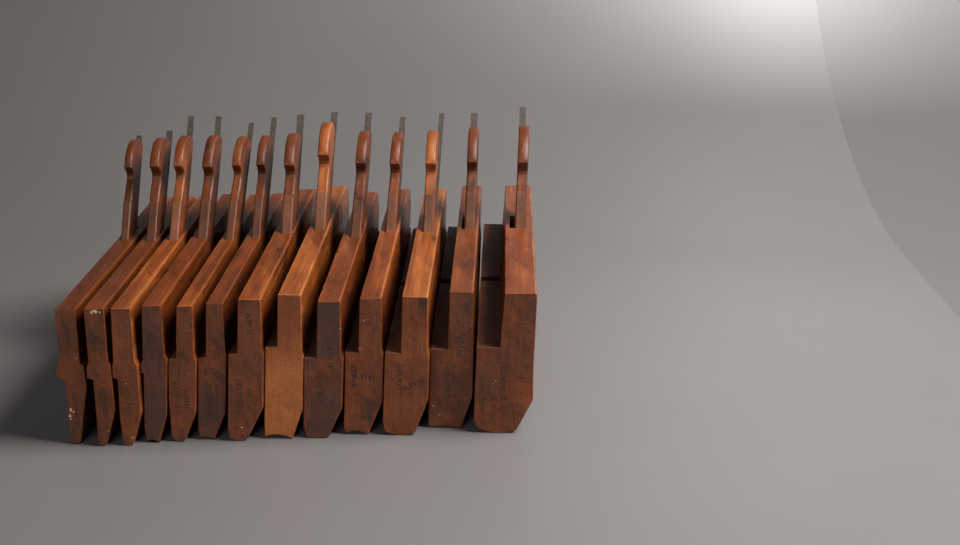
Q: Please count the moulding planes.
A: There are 13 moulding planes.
